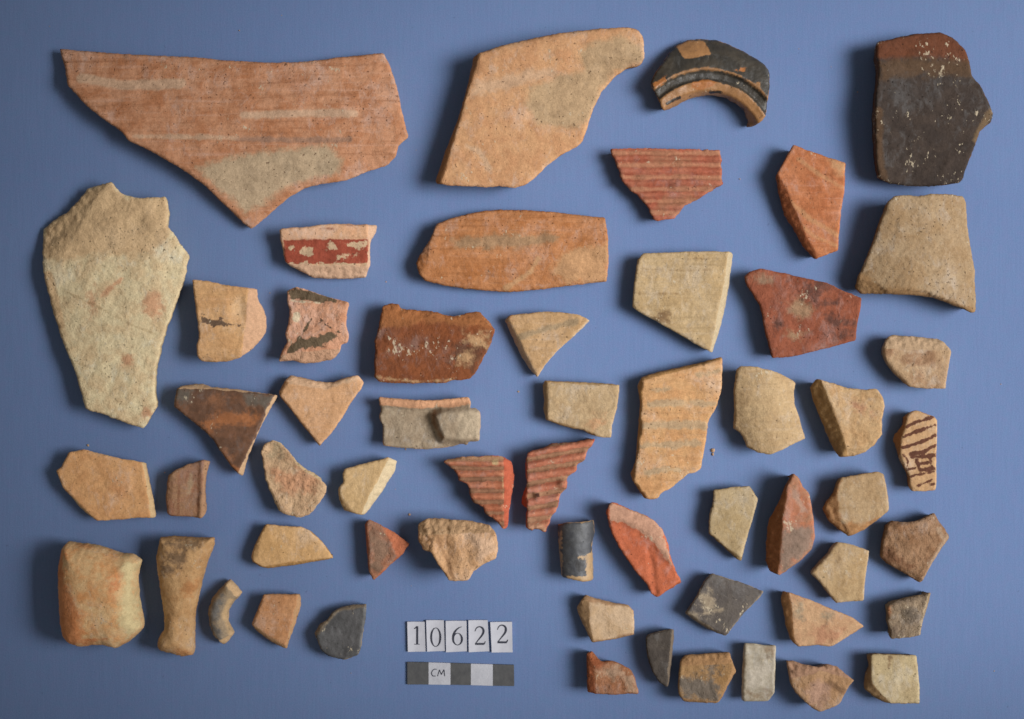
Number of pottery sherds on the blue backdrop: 56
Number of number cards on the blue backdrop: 5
